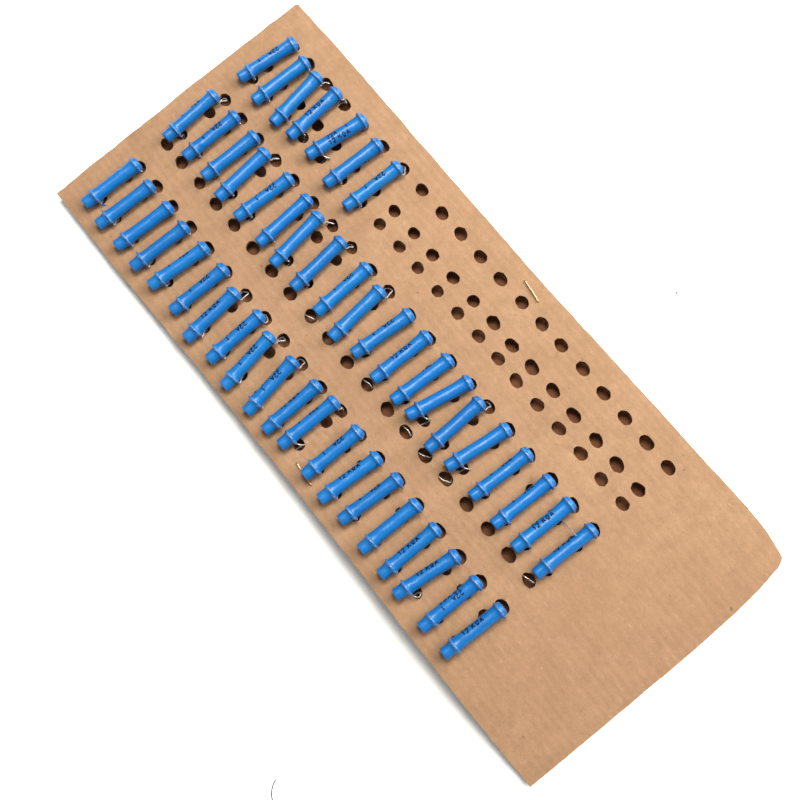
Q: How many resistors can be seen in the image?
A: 47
